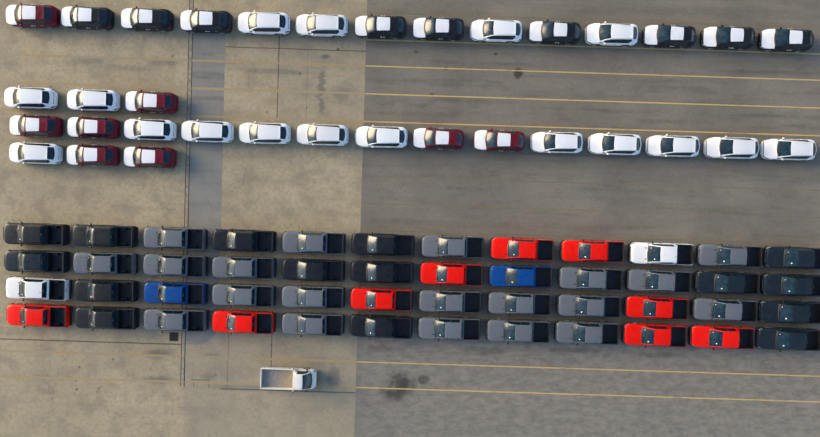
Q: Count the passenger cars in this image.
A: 34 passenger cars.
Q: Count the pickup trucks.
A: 49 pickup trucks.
